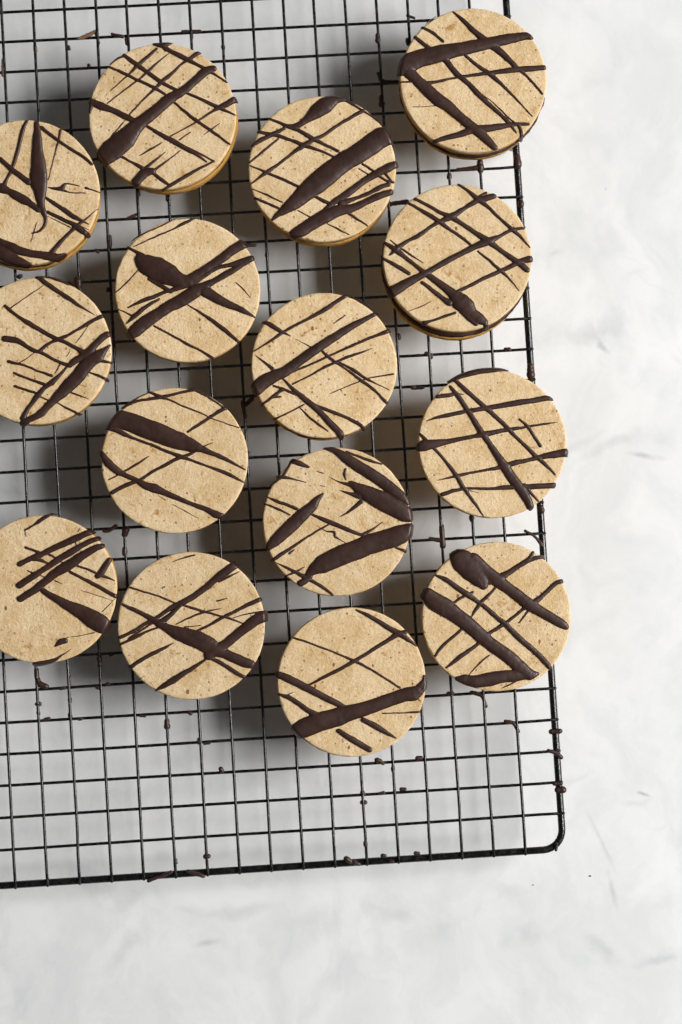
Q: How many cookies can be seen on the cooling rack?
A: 15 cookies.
